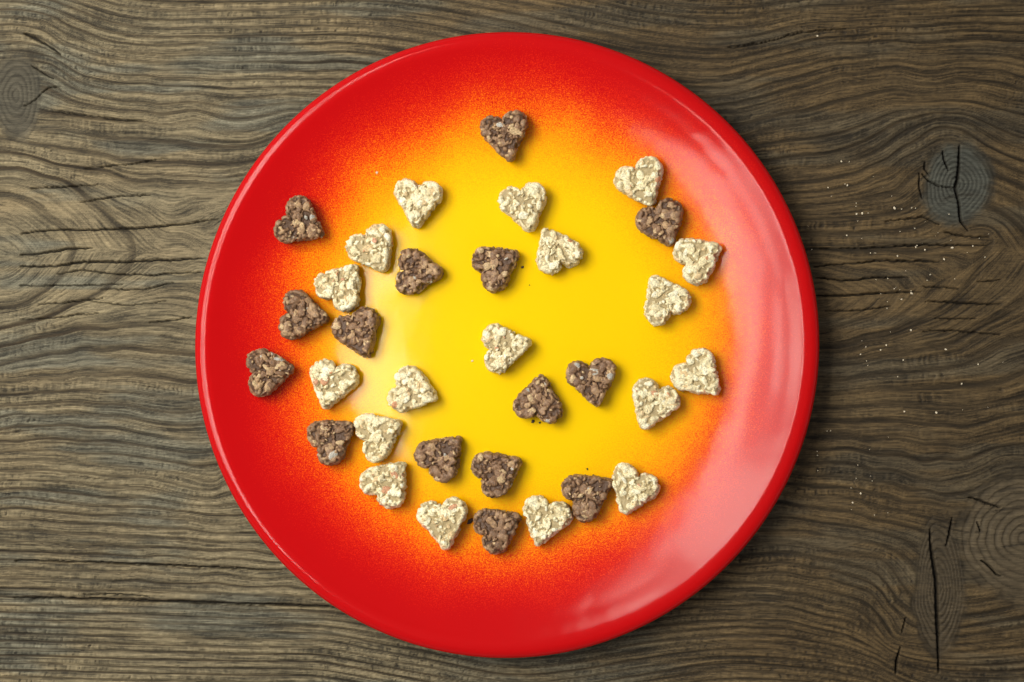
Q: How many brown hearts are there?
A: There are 15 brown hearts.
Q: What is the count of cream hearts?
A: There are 18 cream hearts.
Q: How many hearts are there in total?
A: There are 33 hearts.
